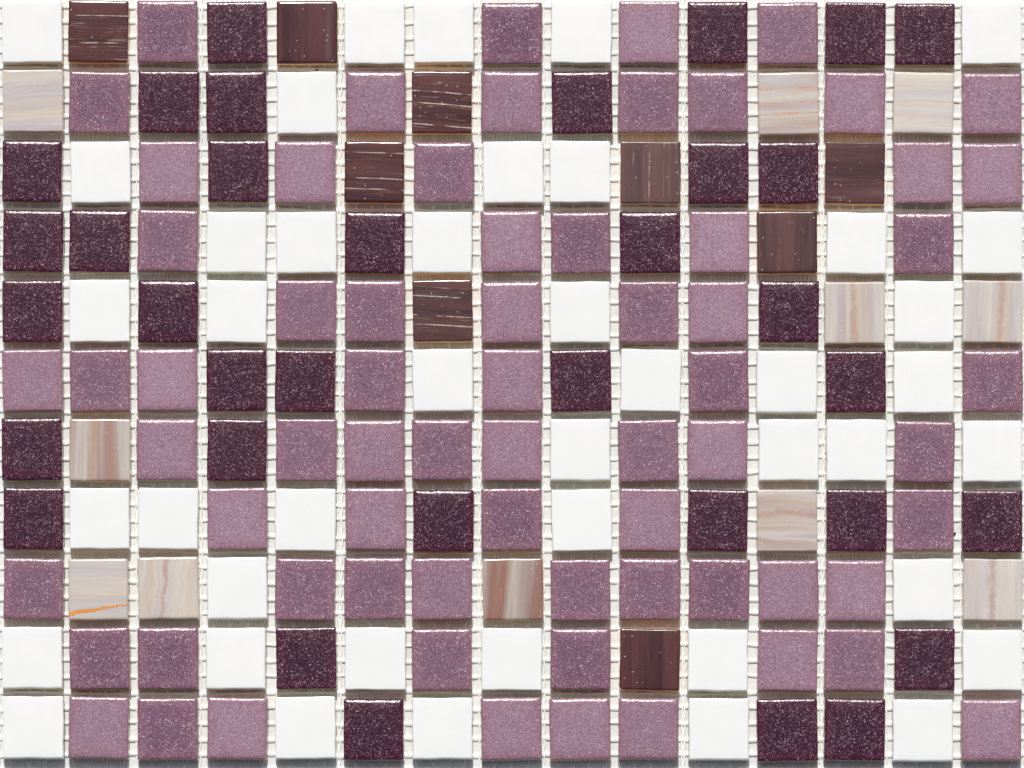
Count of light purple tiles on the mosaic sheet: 68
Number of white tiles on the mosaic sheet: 43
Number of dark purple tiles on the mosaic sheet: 34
